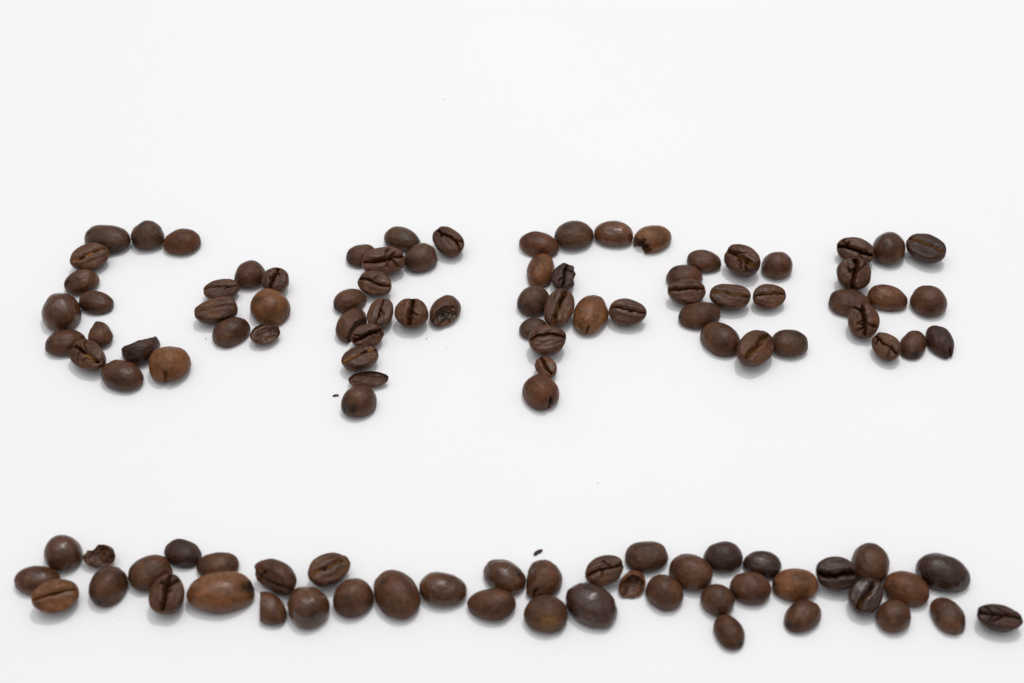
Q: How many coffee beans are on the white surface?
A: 113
